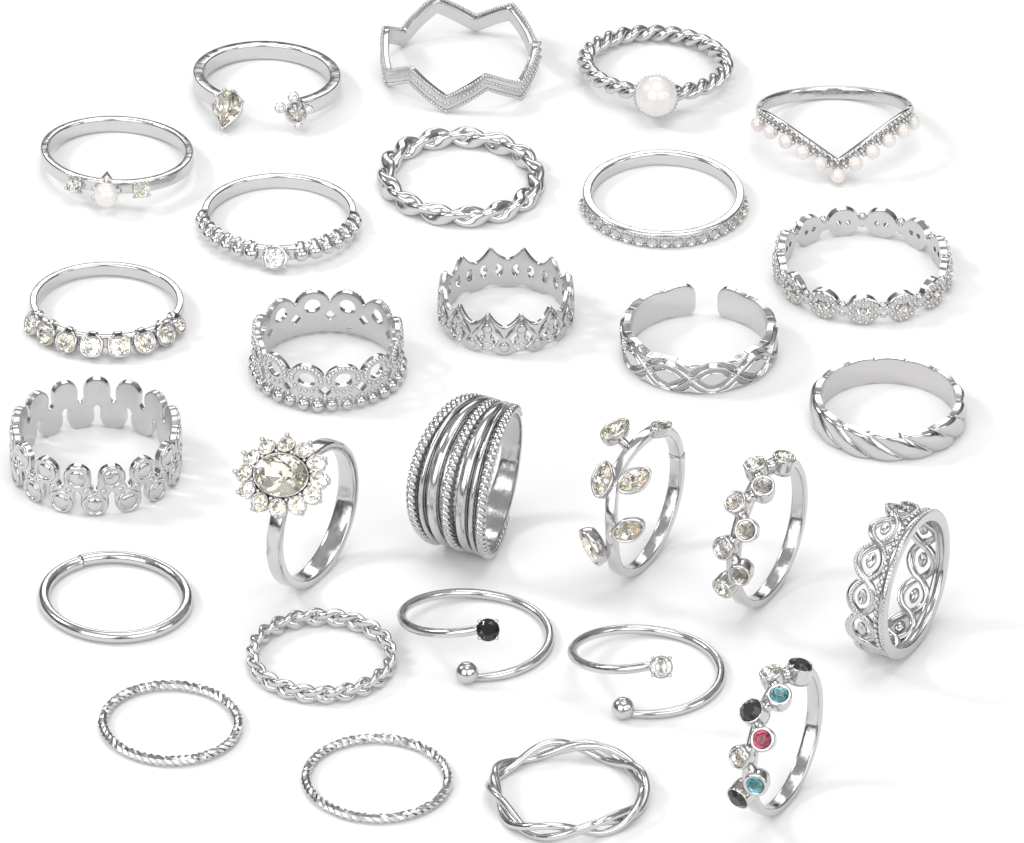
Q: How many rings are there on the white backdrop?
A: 28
